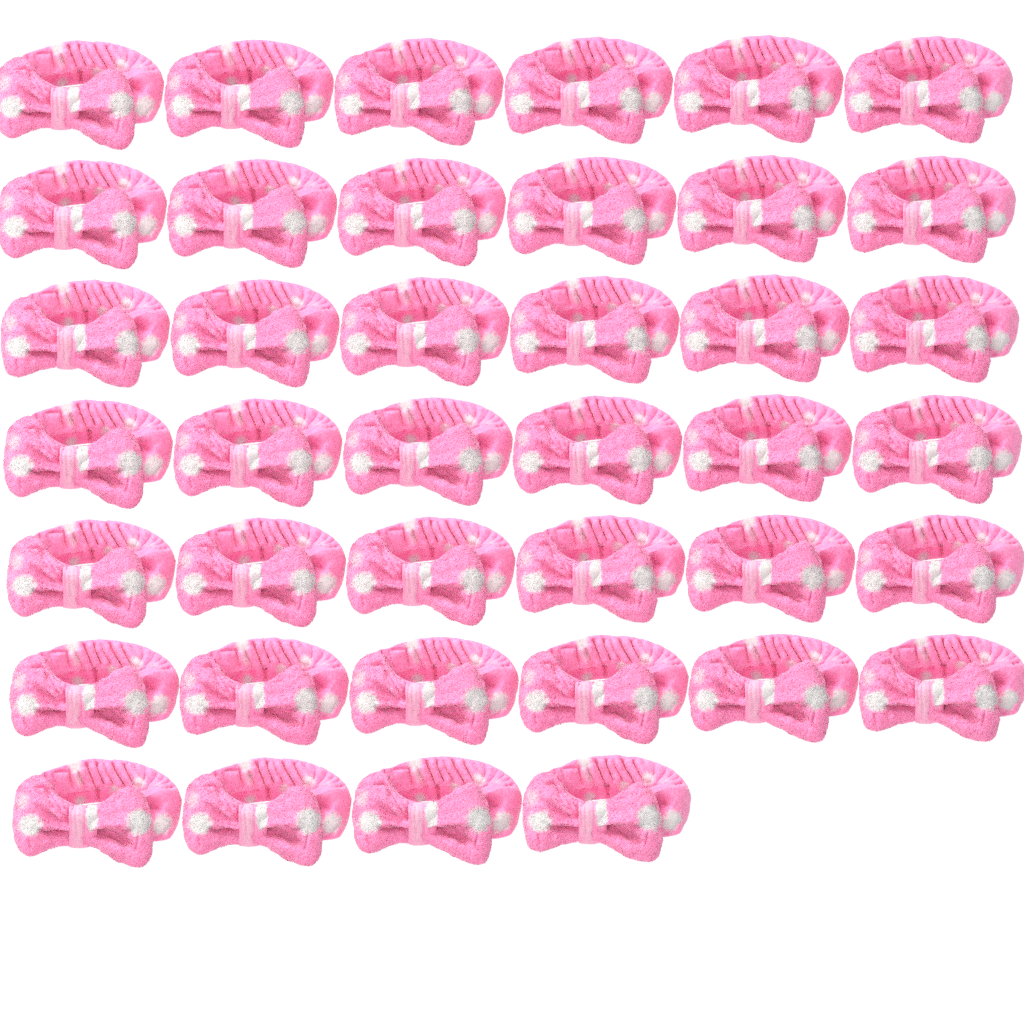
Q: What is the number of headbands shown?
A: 40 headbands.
